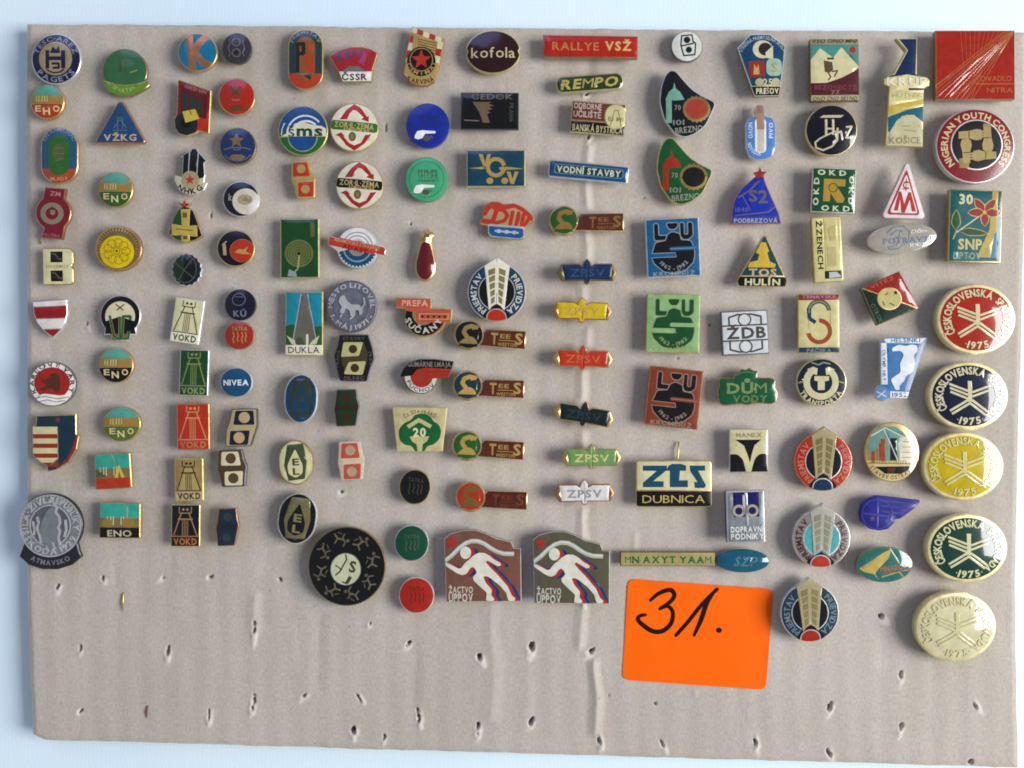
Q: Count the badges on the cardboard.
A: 130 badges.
